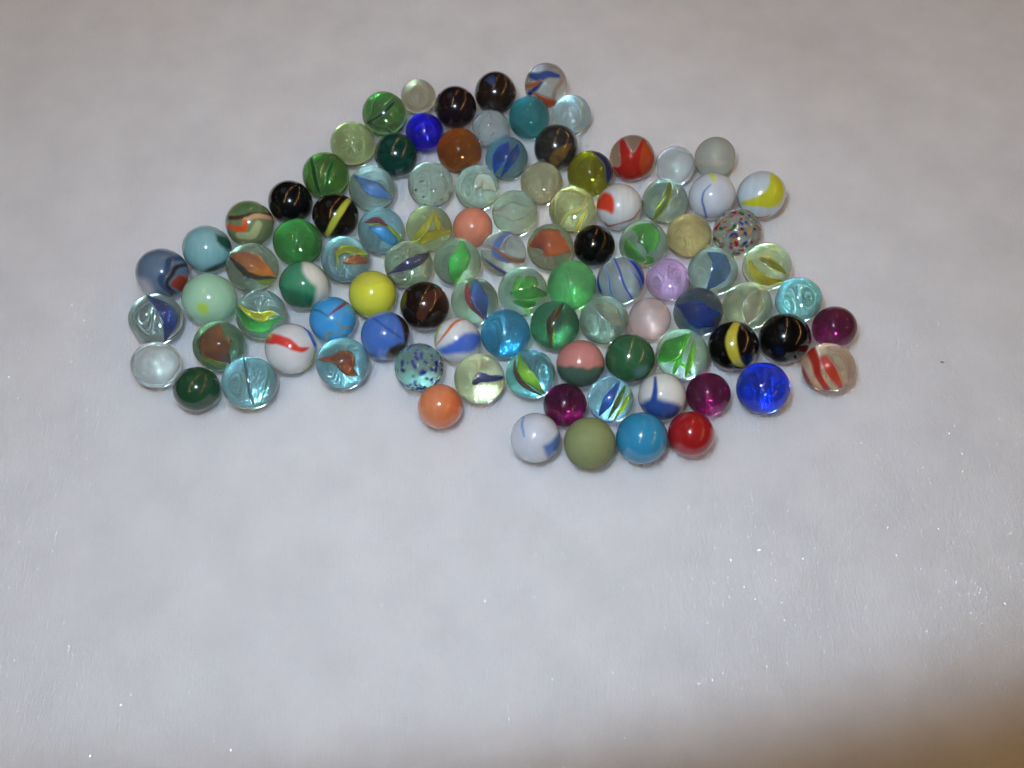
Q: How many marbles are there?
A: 97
